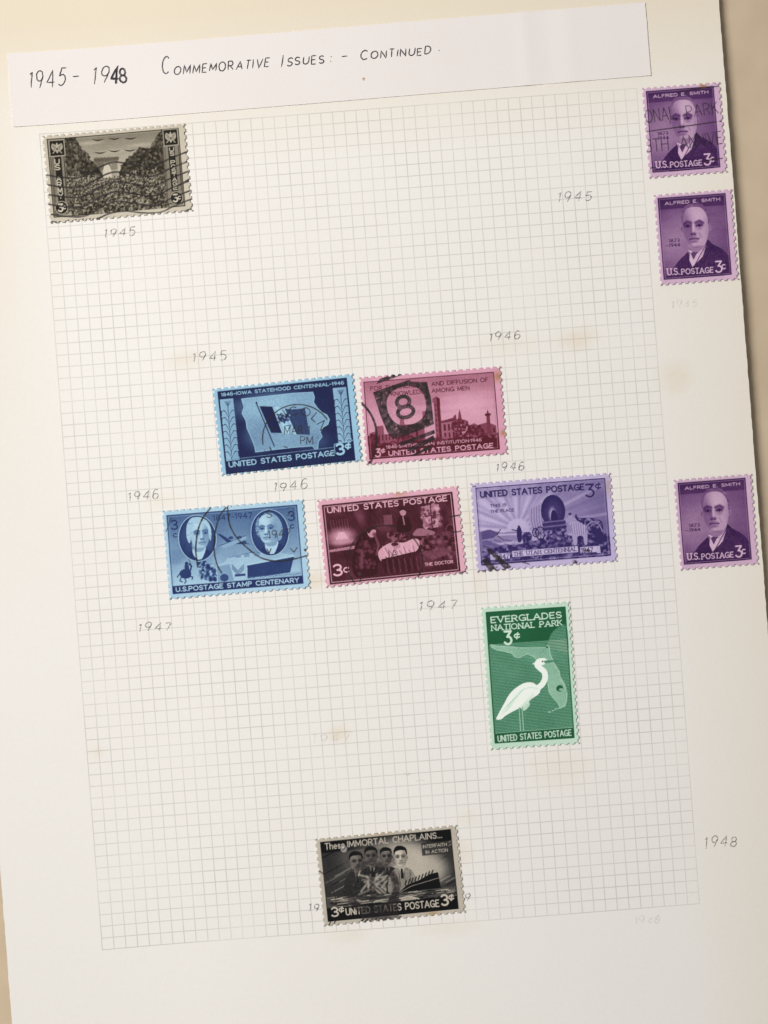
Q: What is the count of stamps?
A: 11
